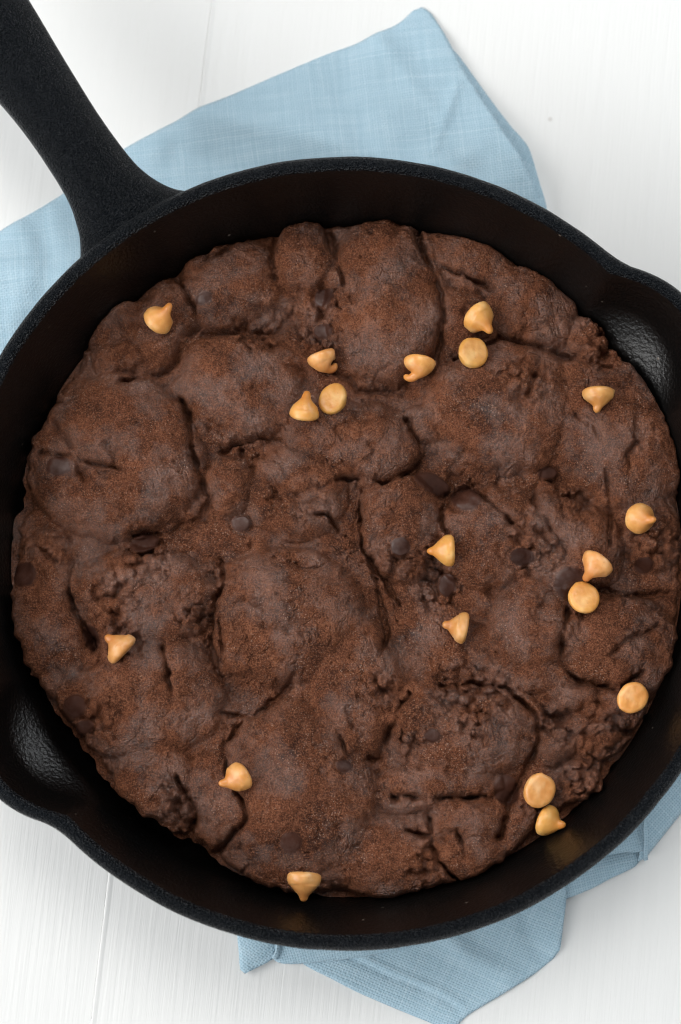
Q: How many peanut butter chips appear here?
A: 19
